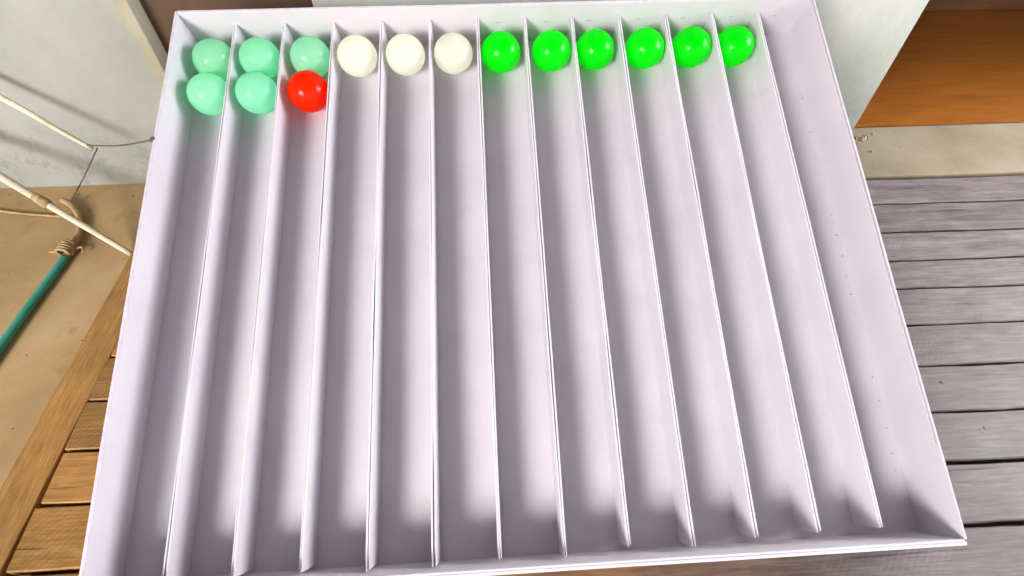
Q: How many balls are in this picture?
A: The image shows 15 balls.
